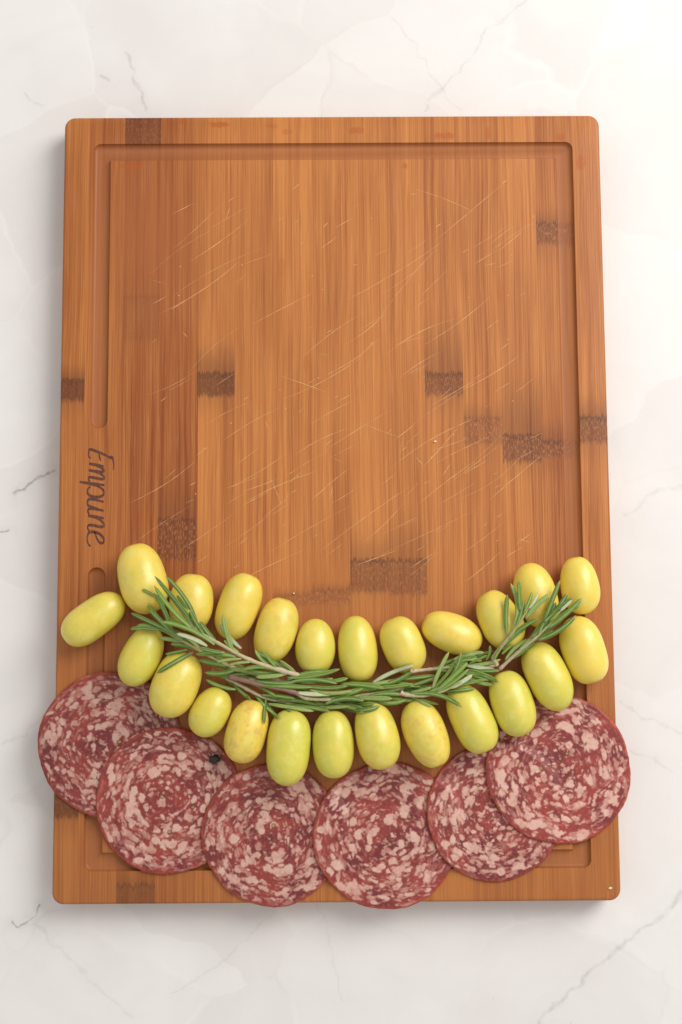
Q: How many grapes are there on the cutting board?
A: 24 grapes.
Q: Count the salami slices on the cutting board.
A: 6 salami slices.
